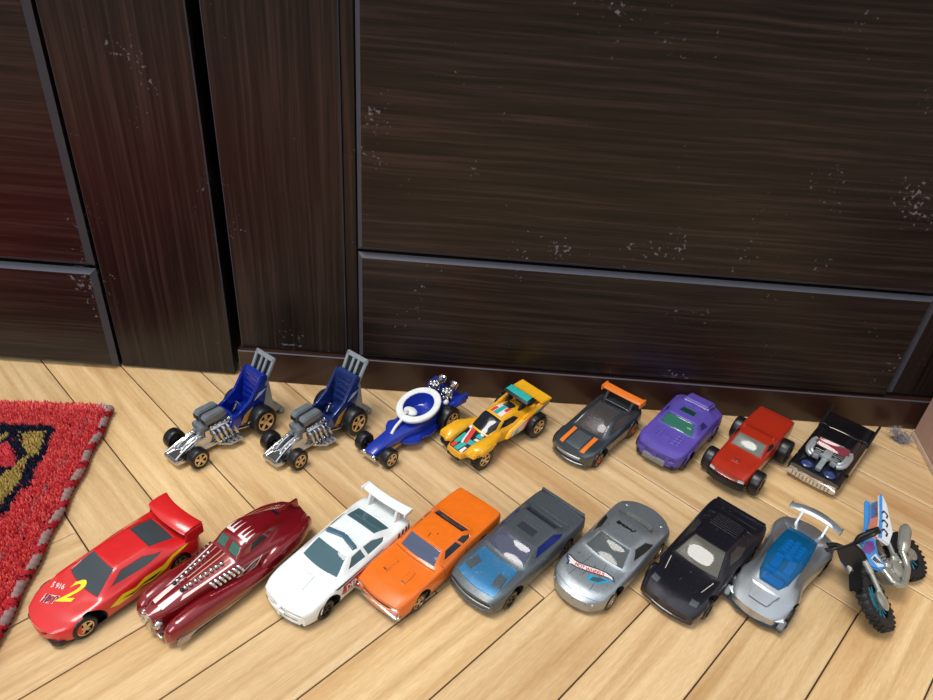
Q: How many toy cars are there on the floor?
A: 16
